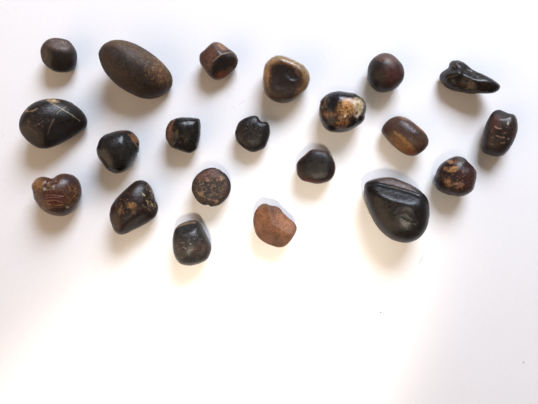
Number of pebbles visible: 21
